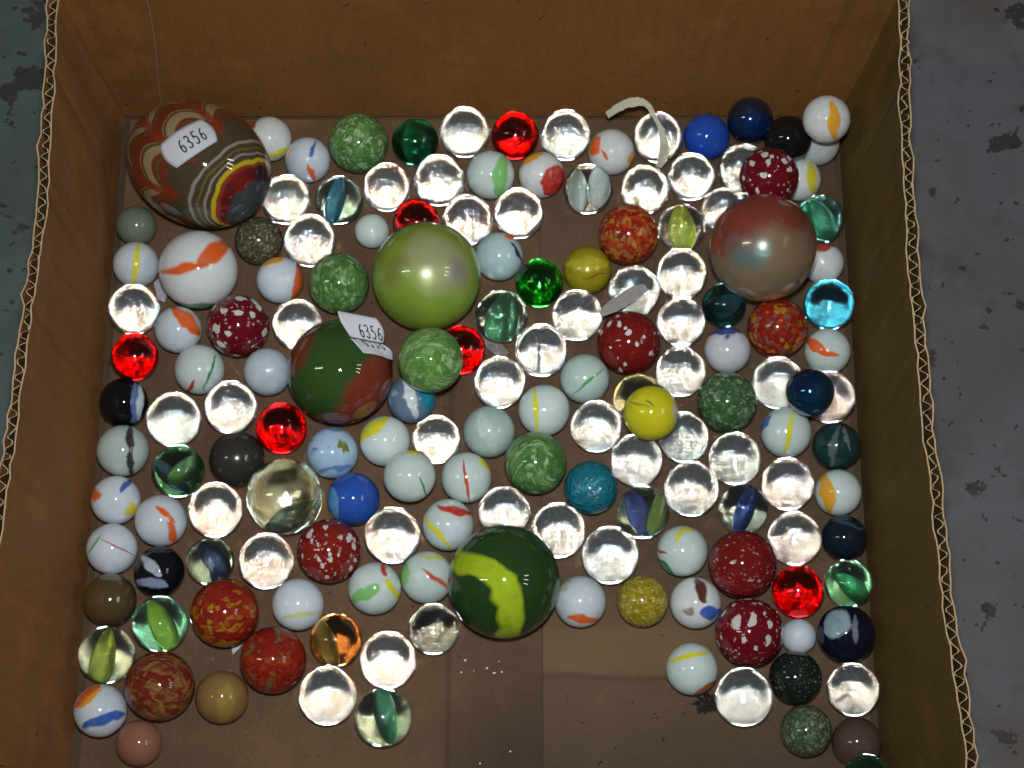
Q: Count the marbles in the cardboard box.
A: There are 159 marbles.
